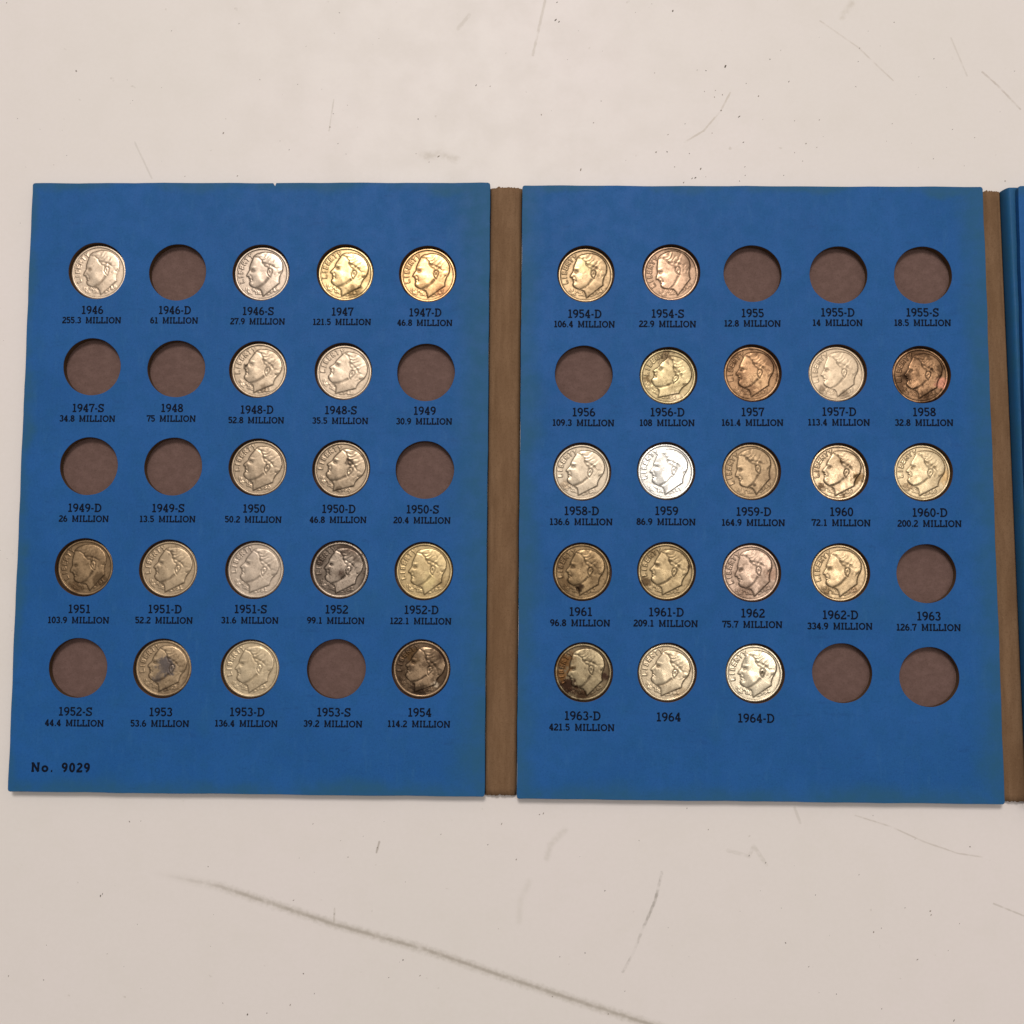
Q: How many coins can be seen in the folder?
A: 34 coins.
